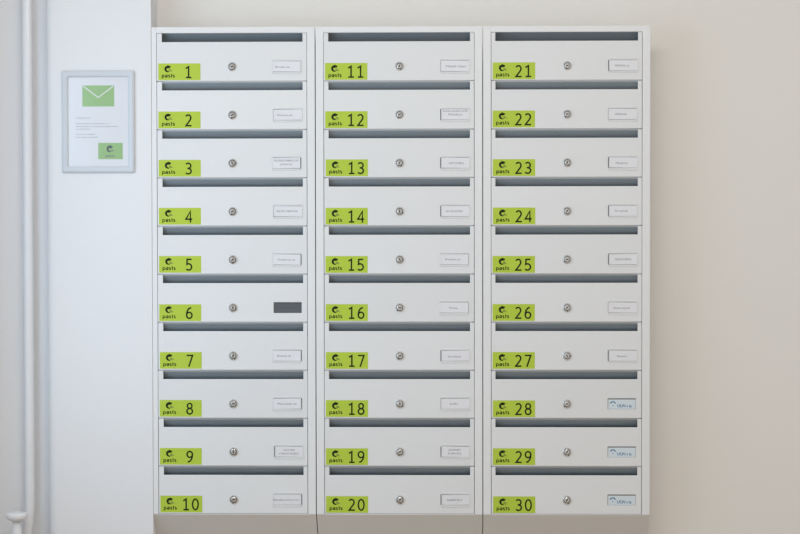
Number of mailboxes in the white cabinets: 30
